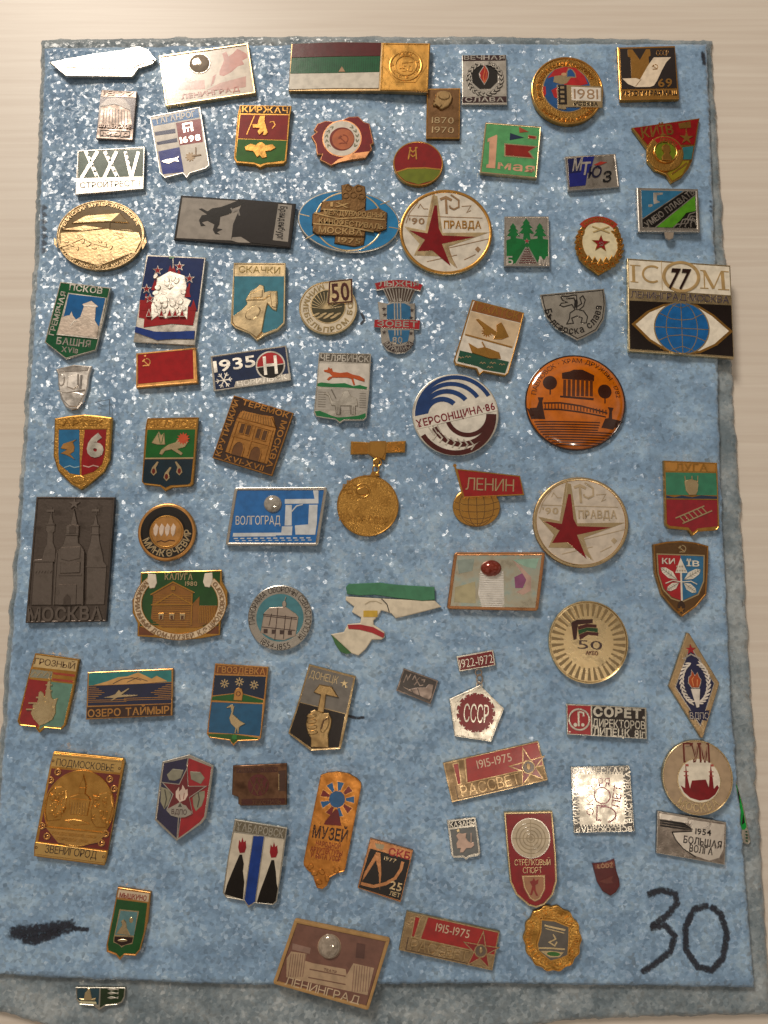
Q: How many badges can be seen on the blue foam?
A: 80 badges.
